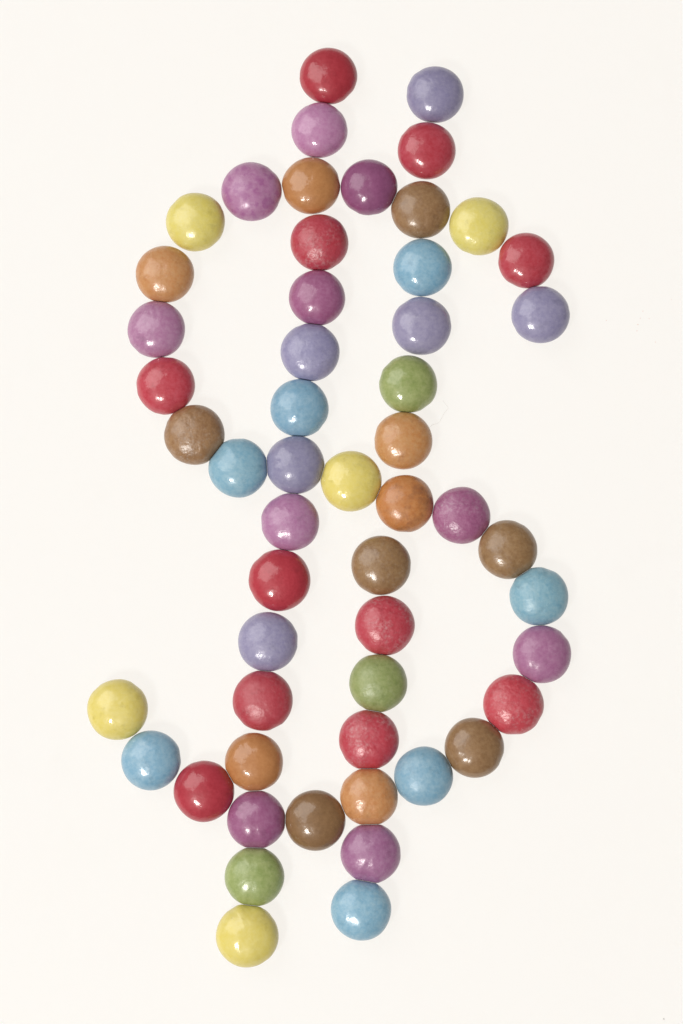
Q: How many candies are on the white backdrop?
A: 54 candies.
